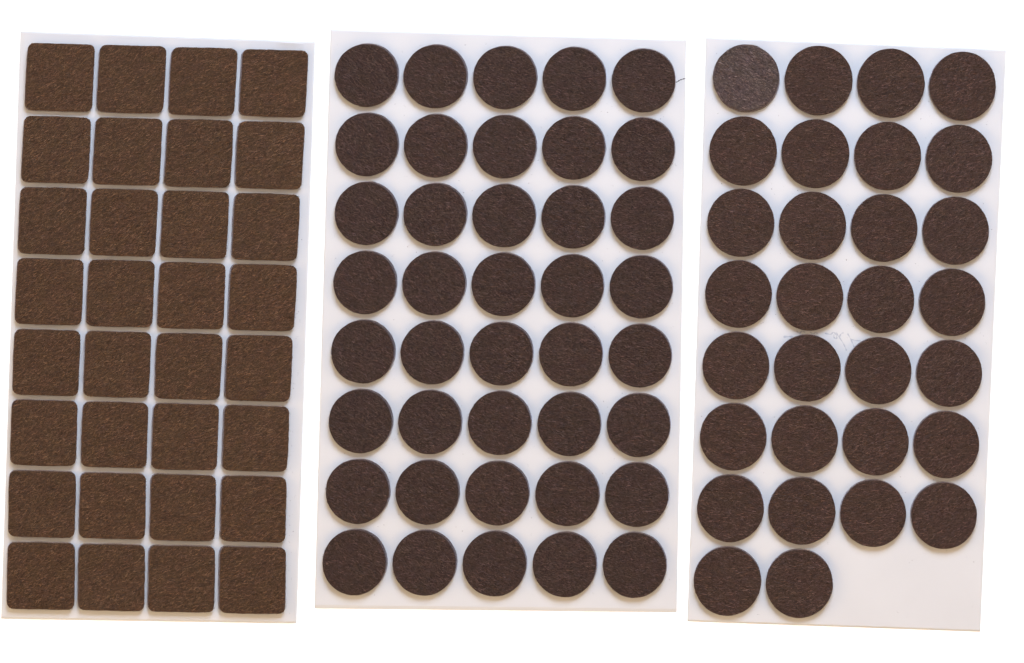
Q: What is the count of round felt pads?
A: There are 70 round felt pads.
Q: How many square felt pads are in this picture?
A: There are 32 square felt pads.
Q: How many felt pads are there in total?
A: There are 102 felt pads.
